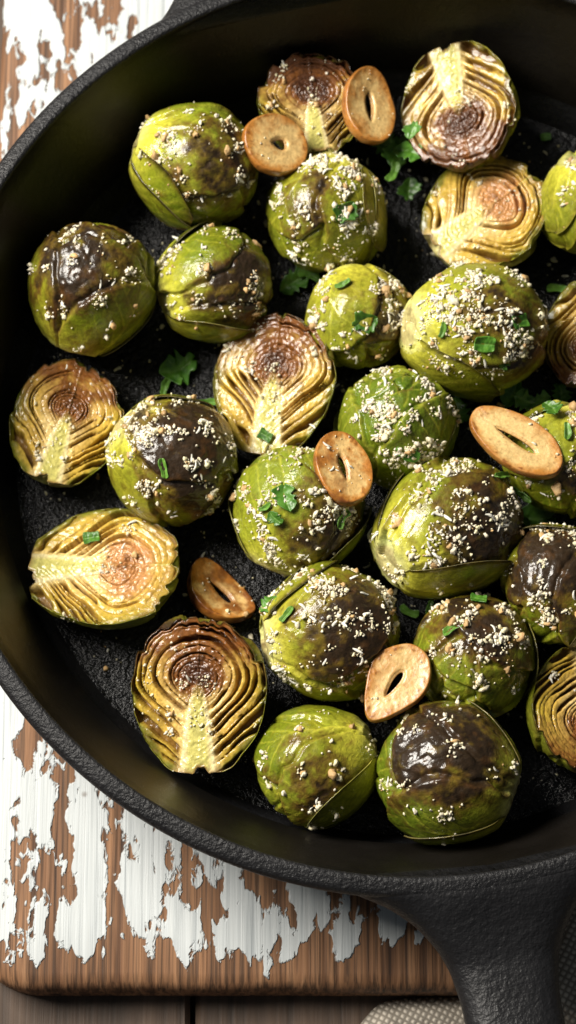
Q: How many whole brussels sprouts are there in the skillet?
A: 17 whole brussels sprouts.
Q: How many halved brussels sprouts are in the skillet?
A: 9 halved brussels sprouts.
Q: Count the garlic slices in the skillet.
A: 6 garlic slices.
